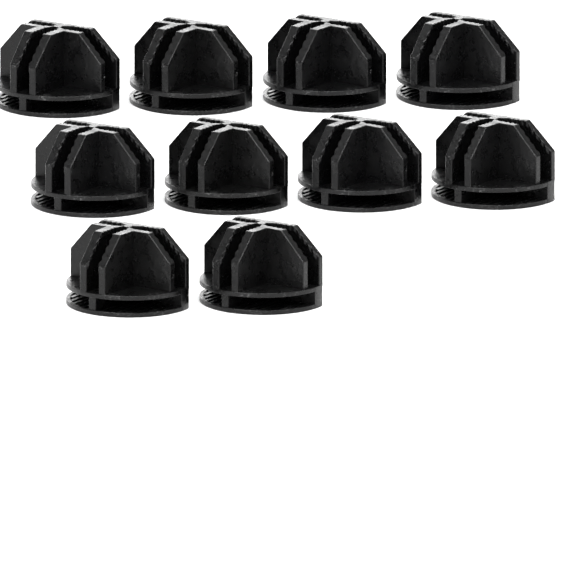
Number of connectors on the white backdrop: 10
